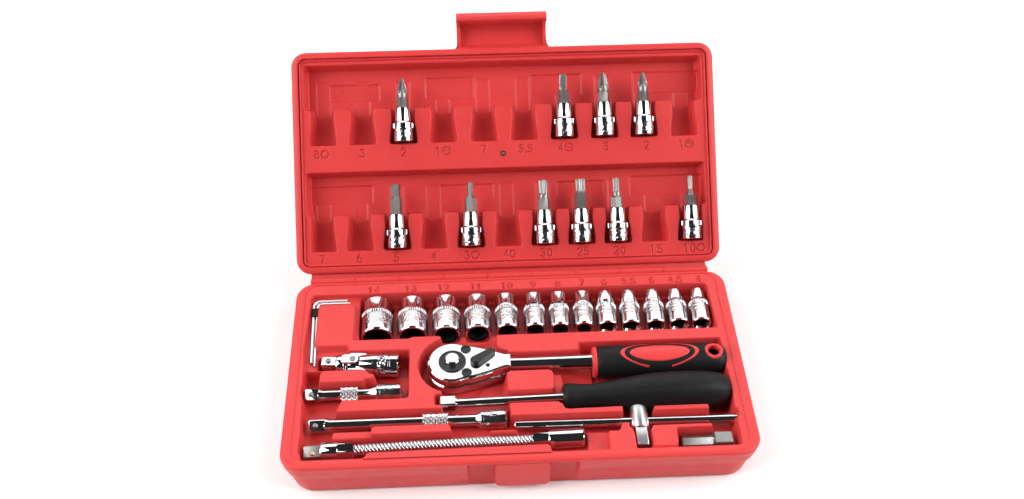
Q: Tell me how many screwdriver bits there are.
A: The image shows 10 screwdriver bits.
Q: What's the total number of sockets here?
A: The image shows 13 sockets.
